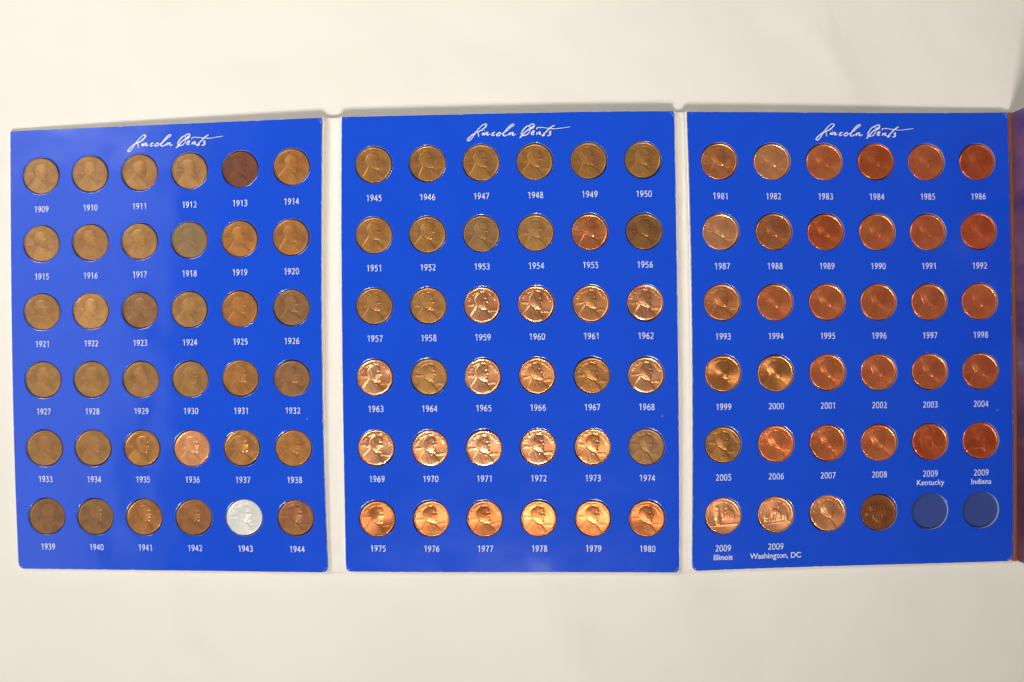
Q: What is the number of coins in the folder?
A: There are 106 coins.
